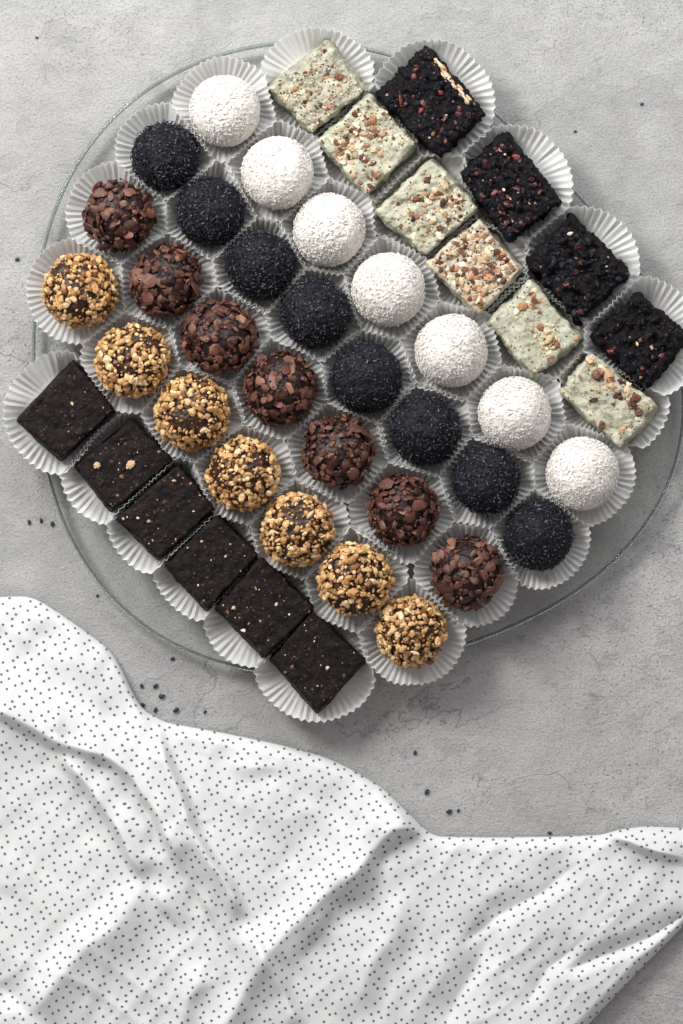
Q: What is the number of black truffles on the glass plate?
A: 8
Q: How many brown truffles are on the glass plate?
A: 7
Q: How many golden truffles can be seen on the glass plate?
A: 7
